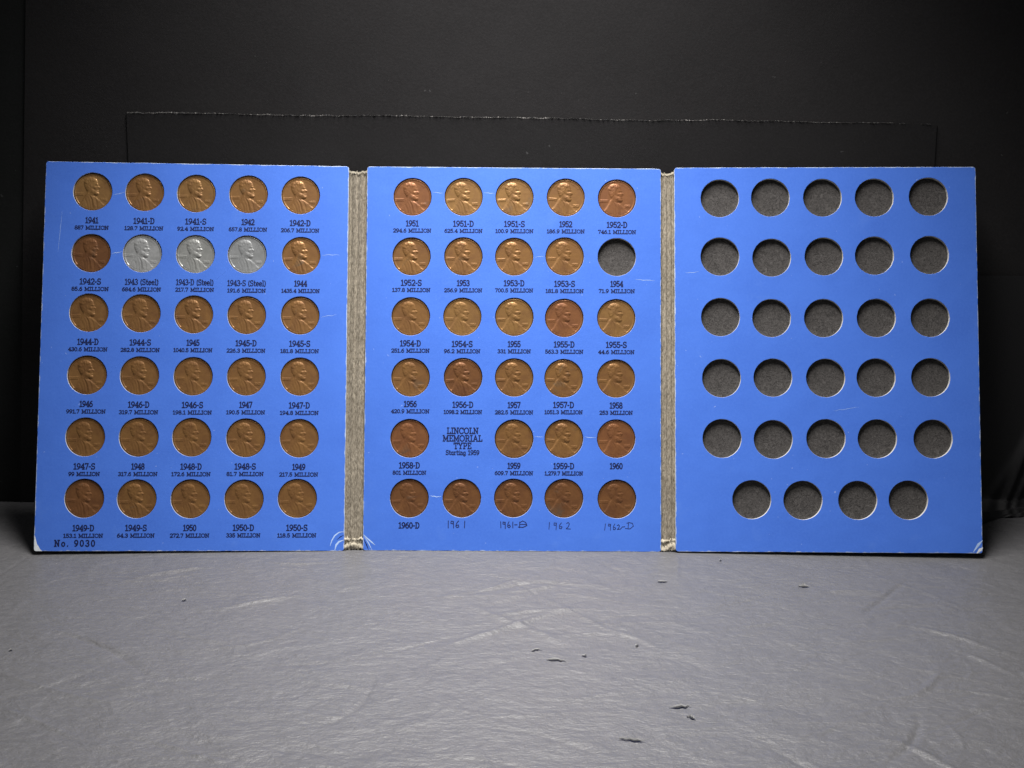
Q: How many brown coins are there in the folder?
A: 55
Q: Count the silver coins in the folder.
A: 3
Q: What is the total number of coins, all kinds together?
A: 58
